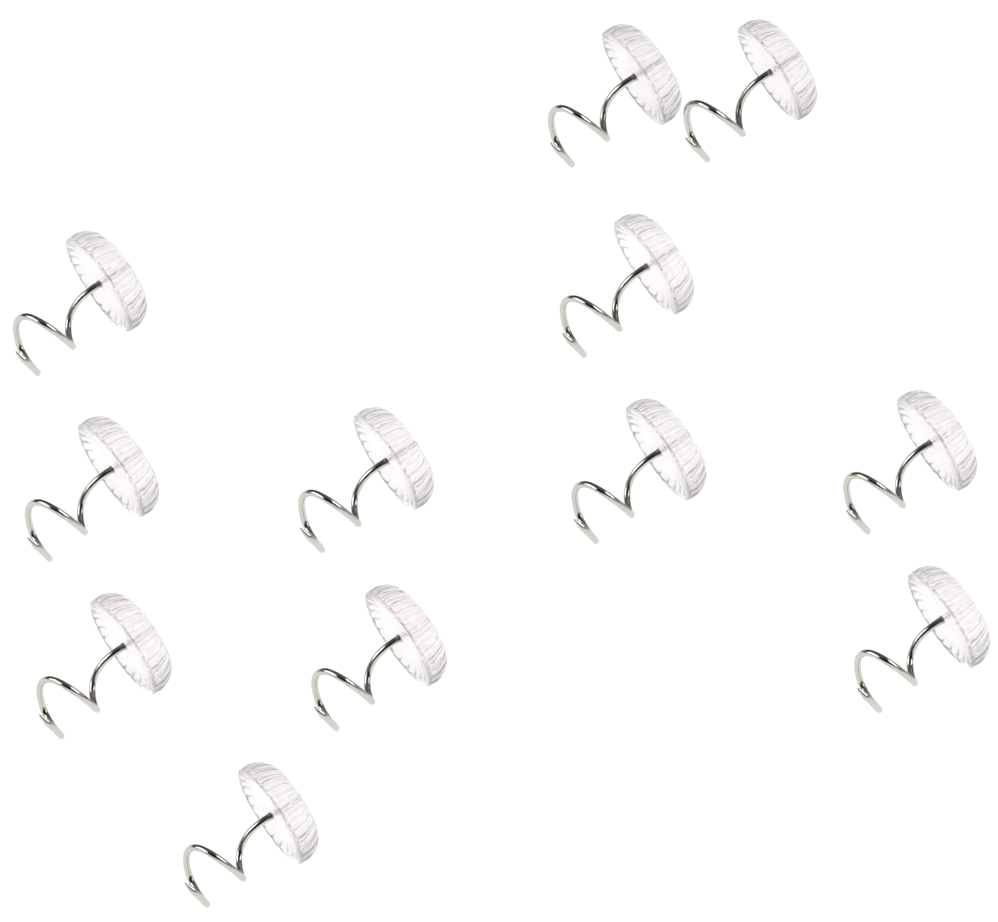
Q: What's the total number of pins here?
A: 12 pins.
